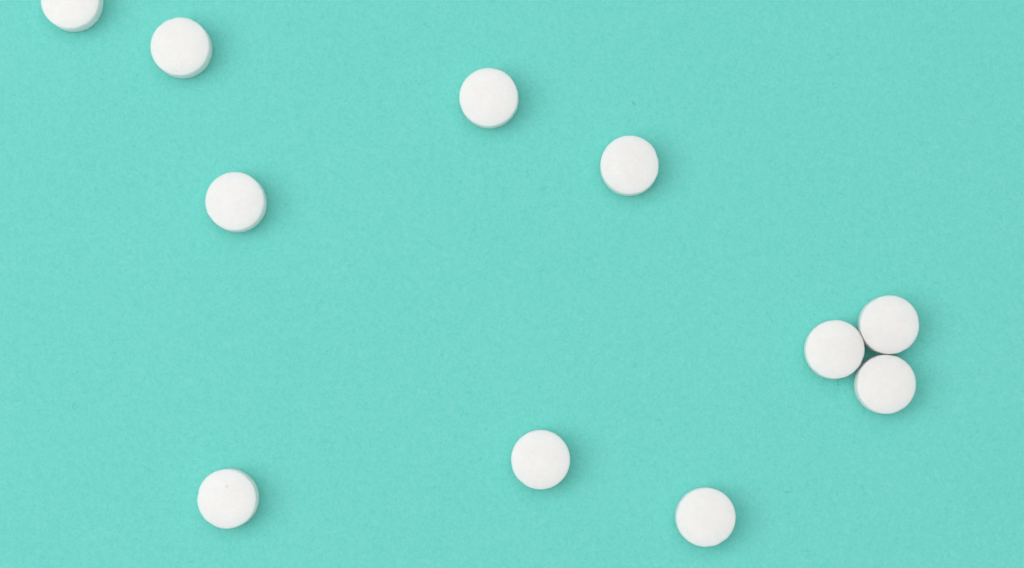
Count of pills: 11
